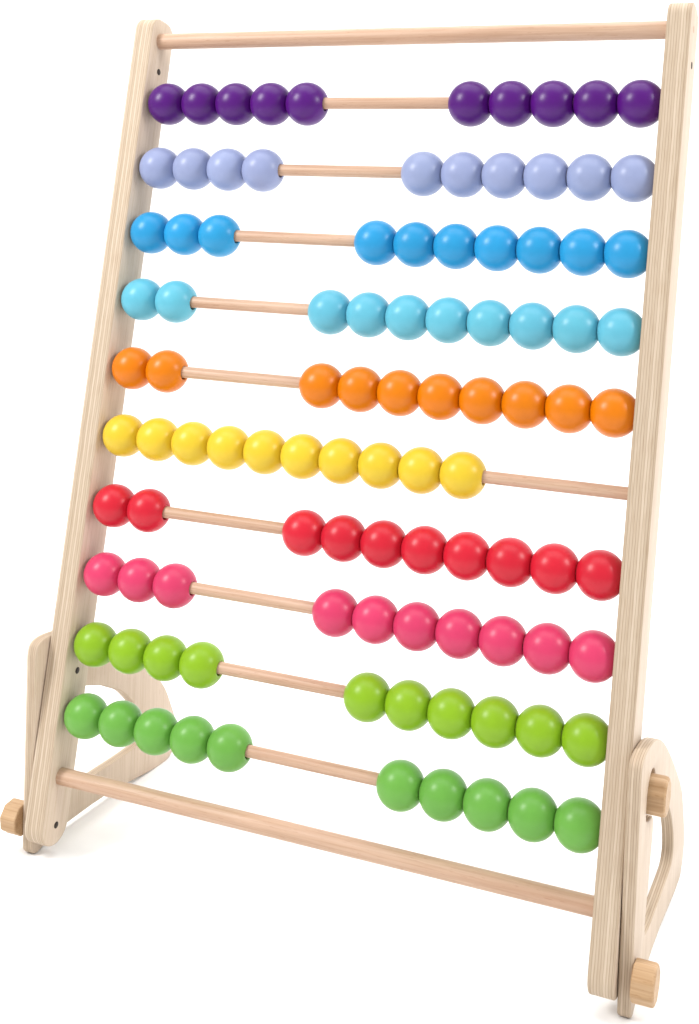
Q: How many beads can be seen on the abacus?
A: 100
